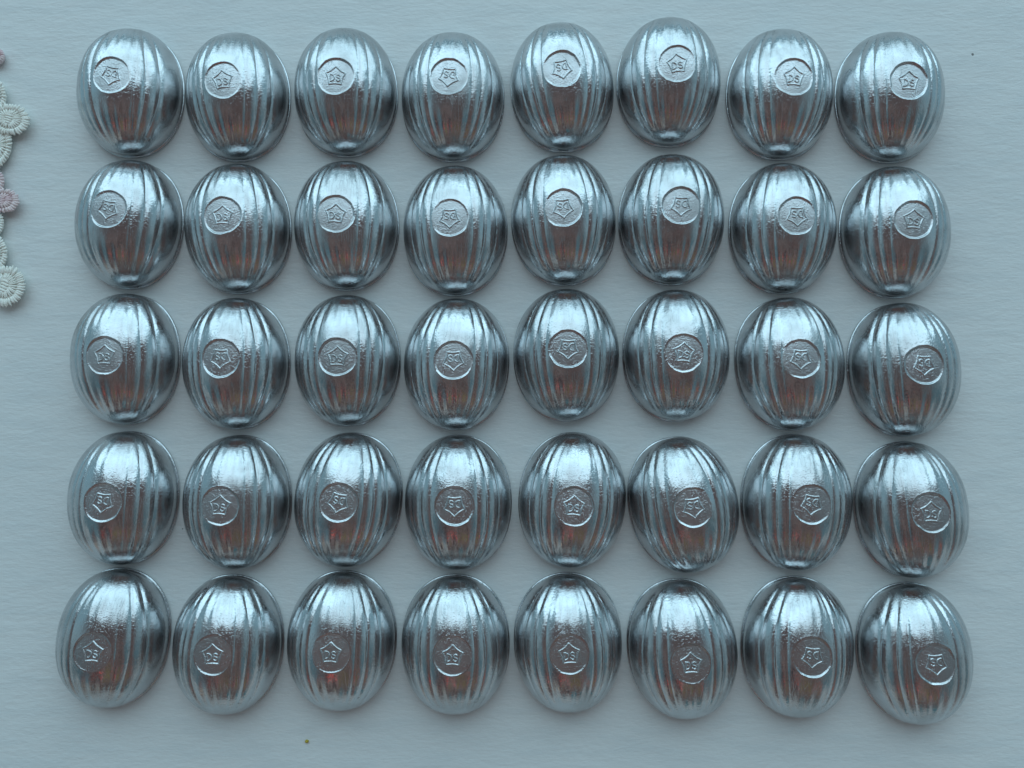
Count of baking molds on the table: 40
